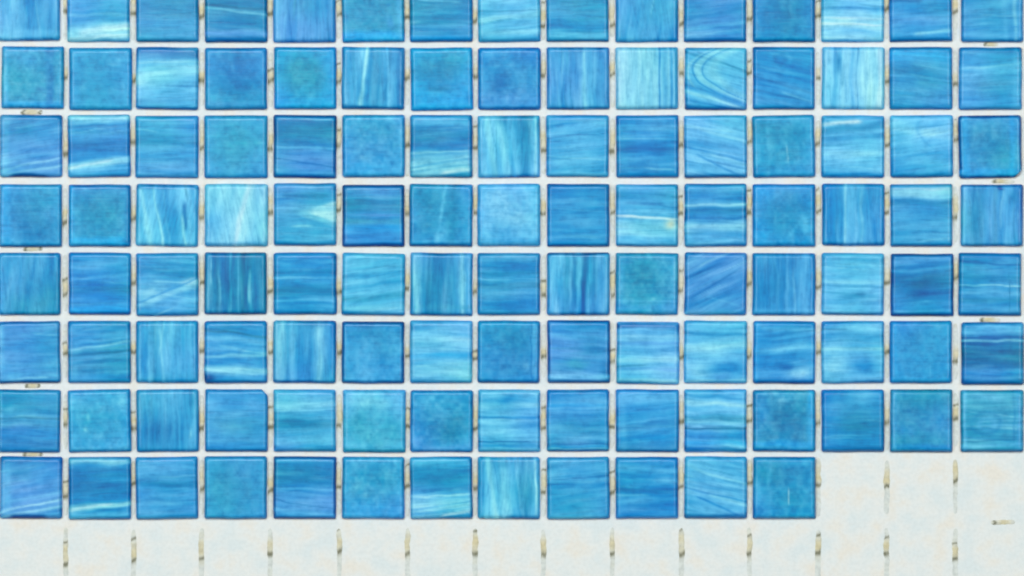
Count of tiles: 117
